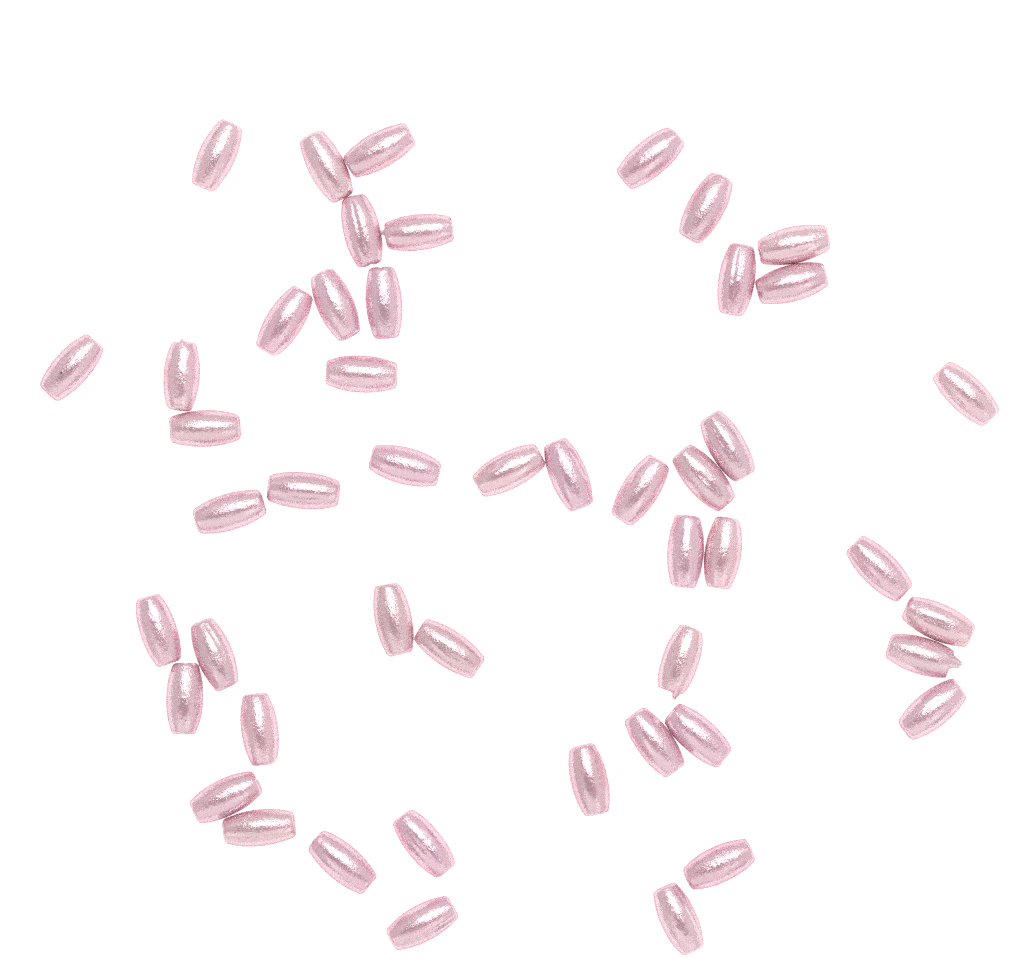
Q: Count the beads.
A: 49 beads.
